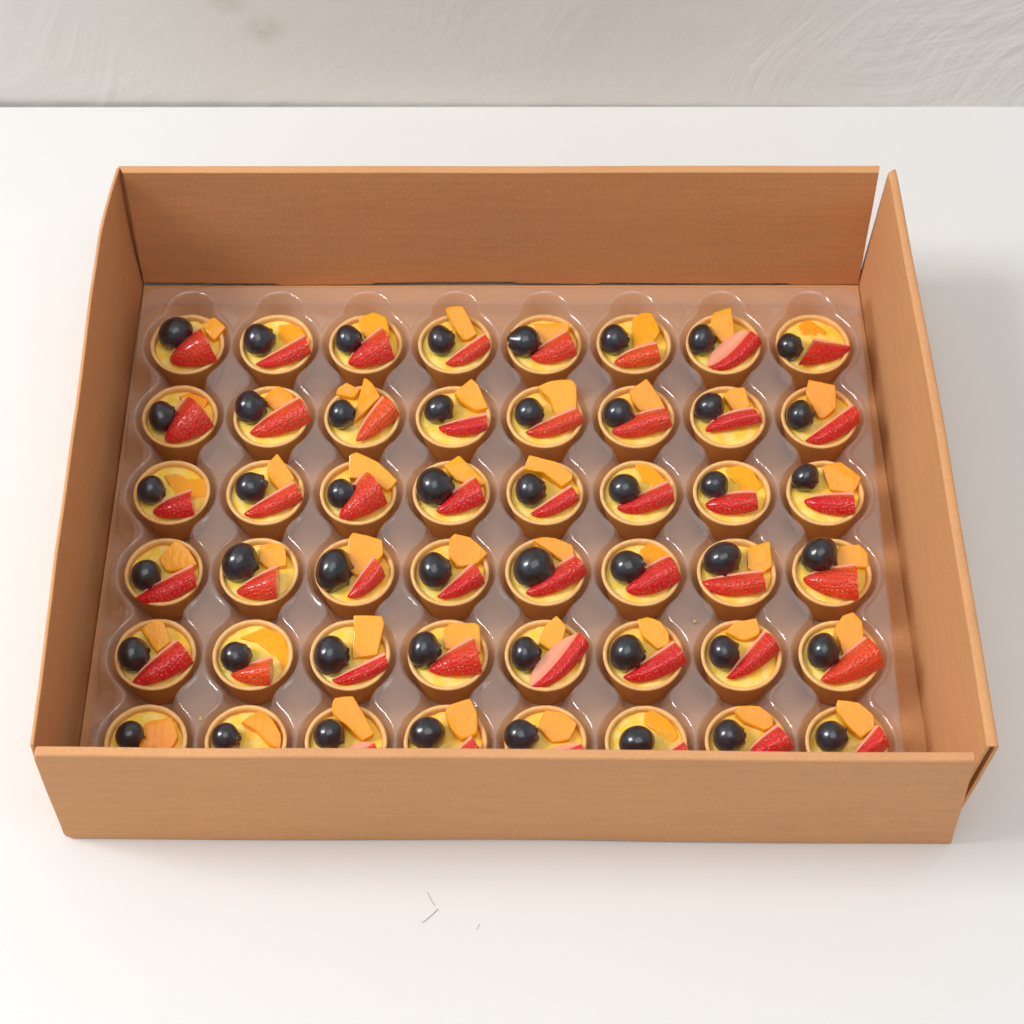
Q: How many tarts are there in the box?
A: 48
